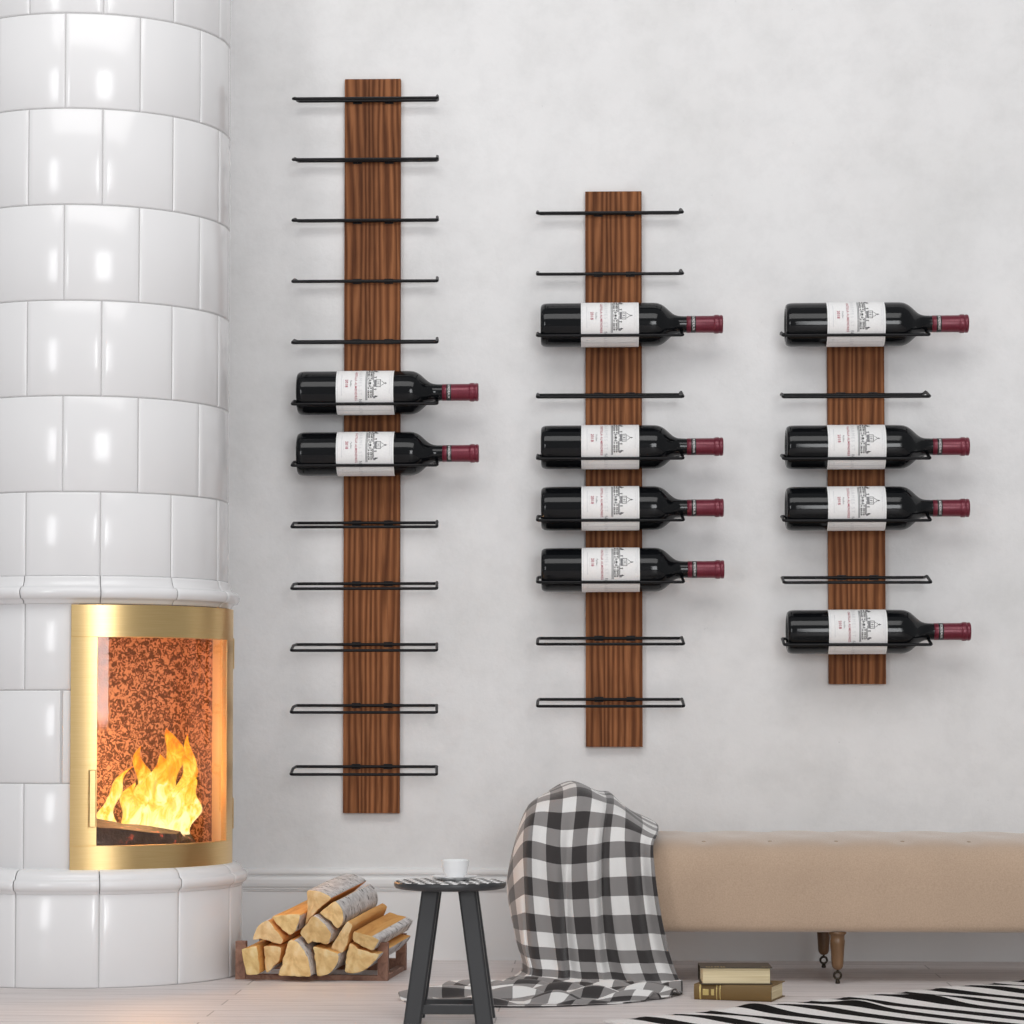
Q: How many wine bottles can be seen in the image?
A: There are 10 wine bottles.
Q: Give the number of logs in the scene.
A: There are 12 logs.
